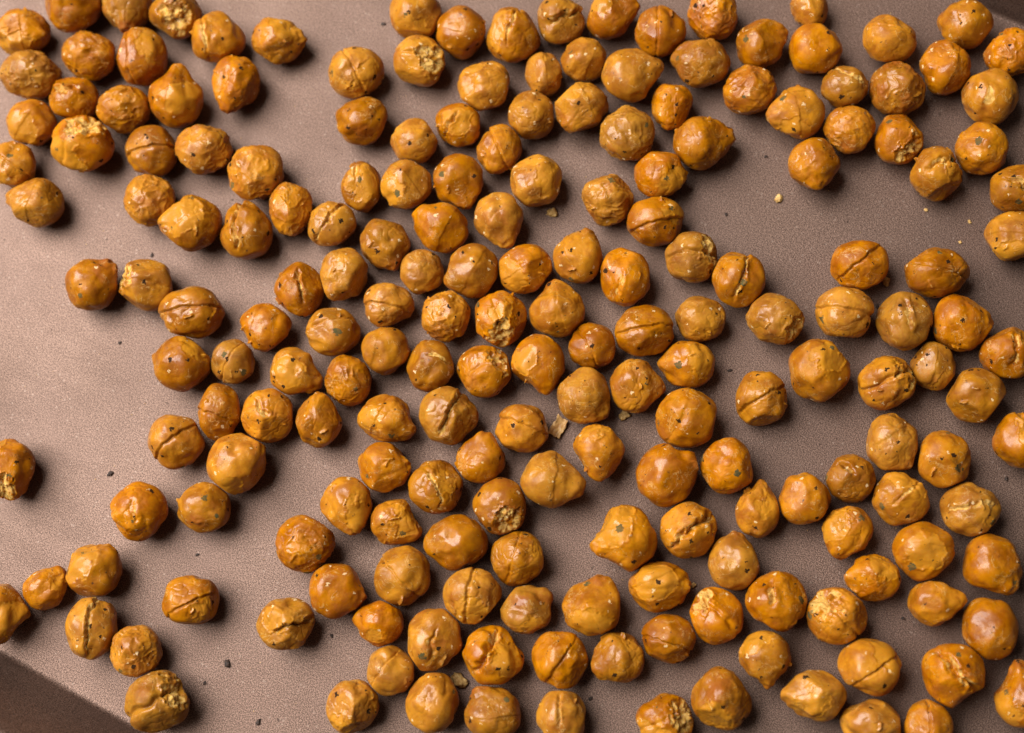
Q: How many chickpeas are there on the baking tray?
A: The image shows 200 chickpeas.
